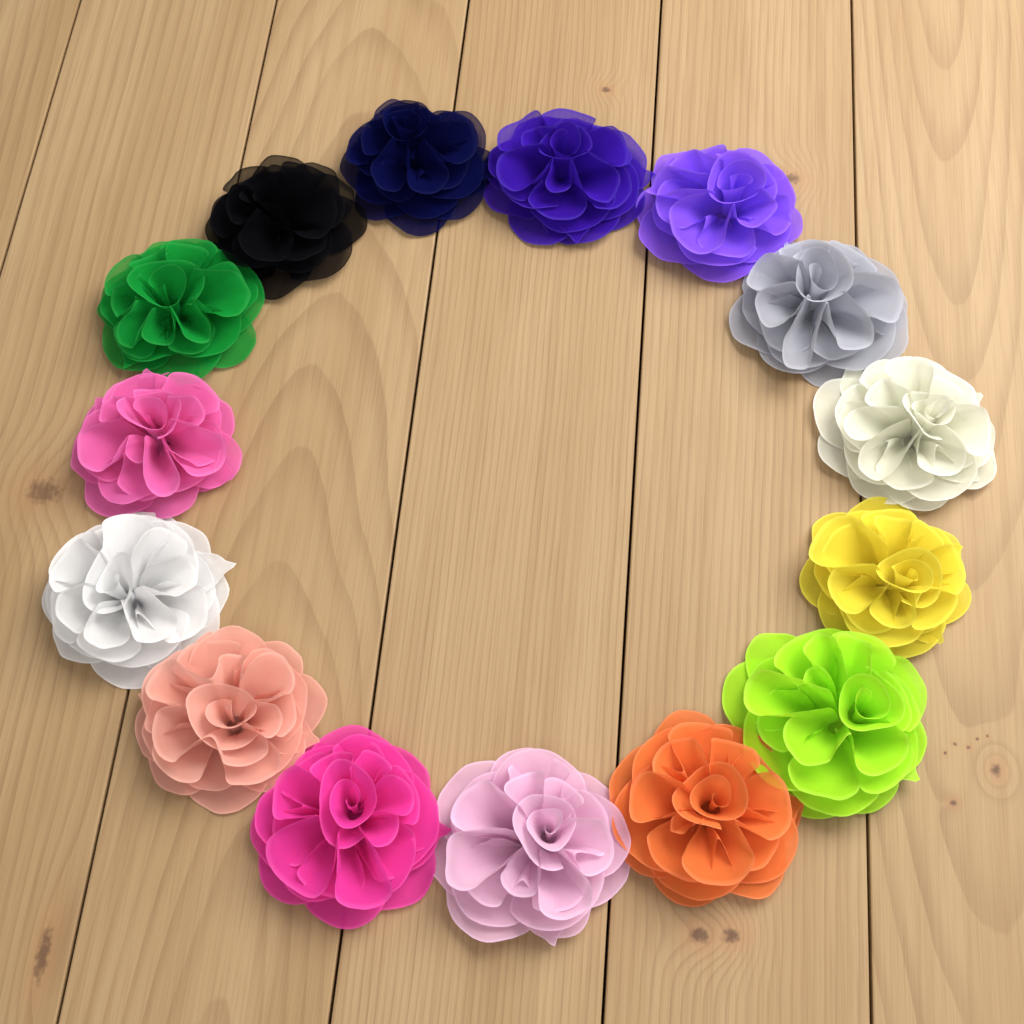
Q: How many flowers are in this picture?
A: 15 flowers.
